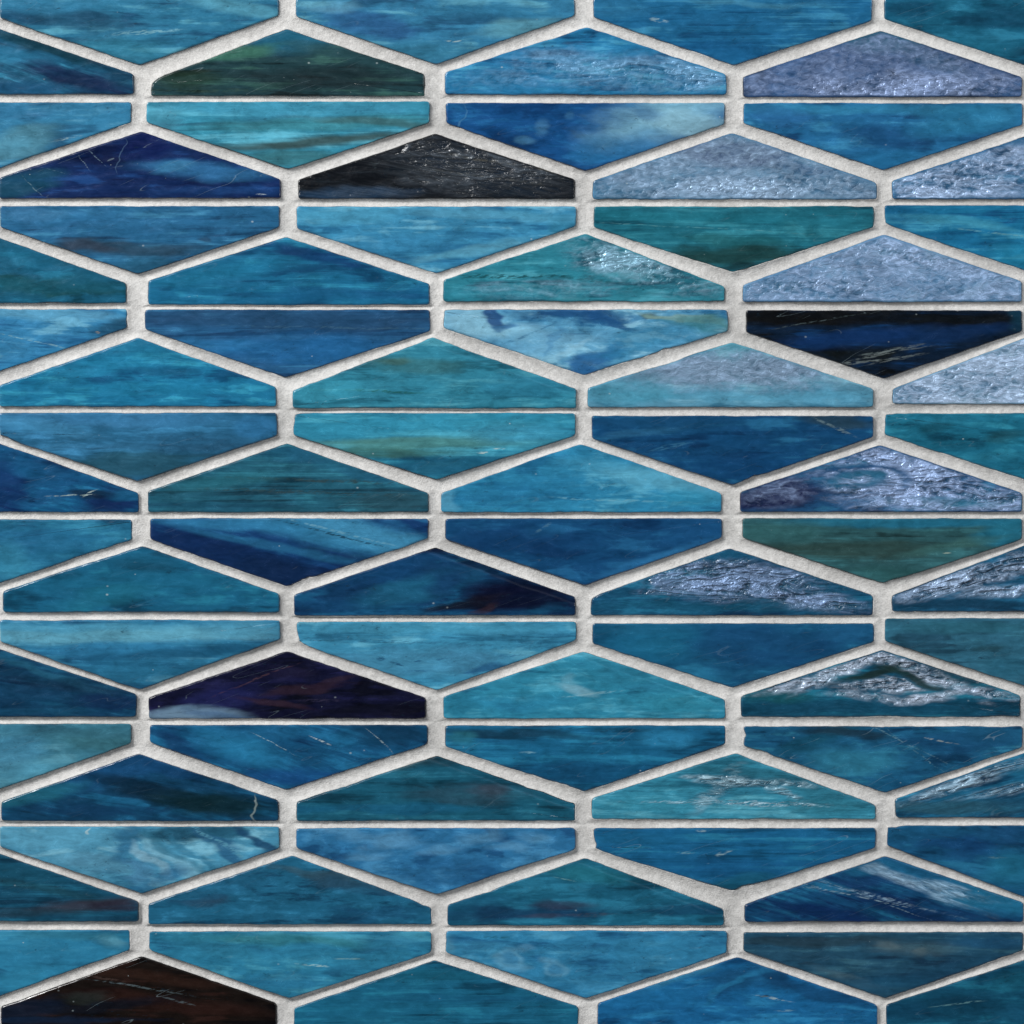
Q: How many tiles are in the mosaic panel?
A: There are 80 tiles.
